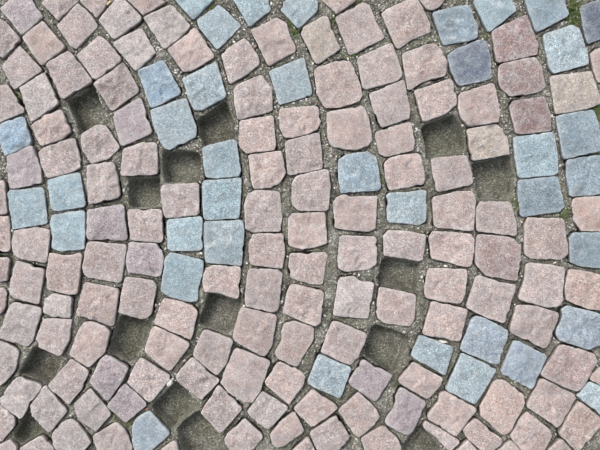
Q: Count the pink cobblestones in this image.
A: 142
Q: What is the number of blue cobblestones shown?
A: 38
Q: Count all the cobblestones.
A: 180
